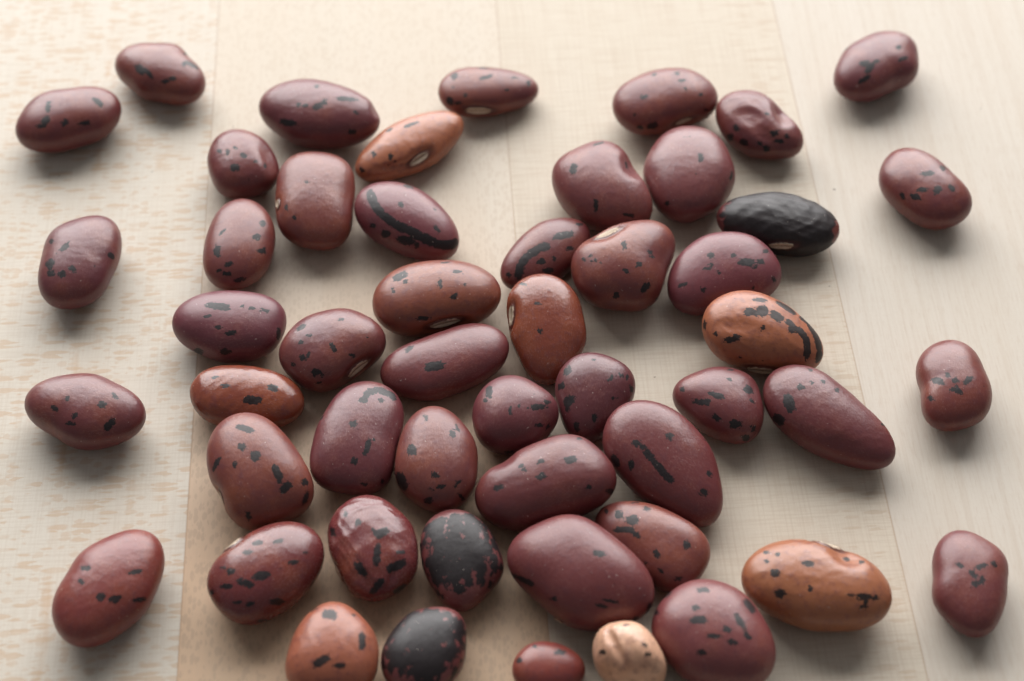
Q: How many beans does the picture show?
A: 51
